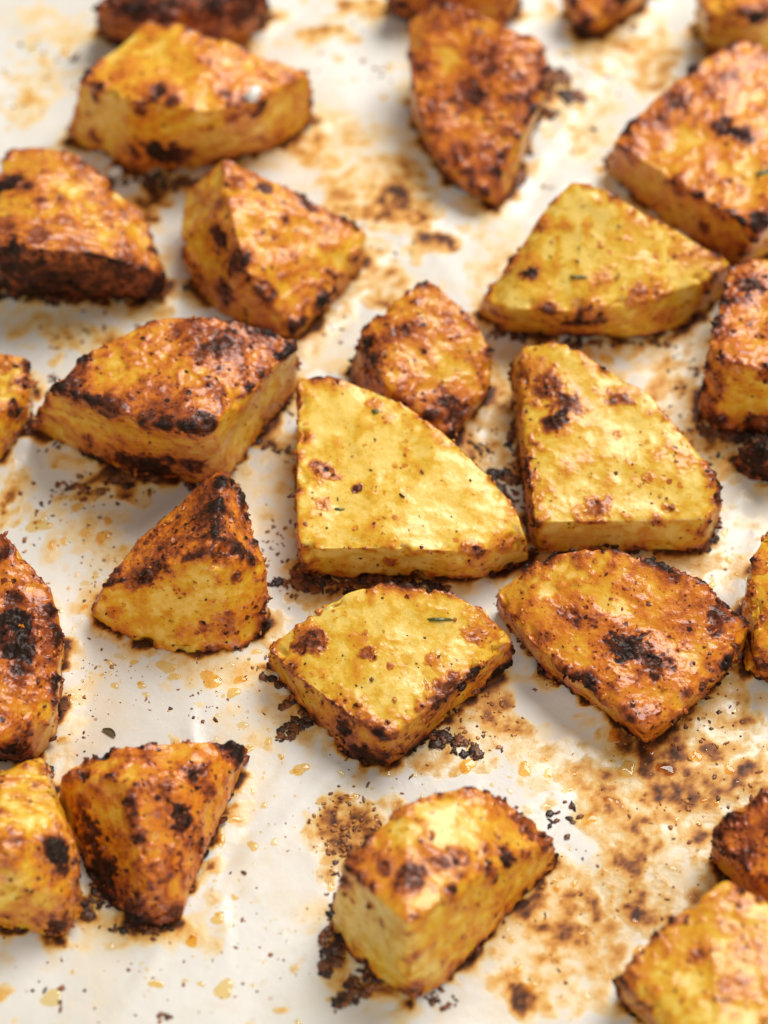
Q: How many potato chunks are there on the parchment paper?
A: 27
